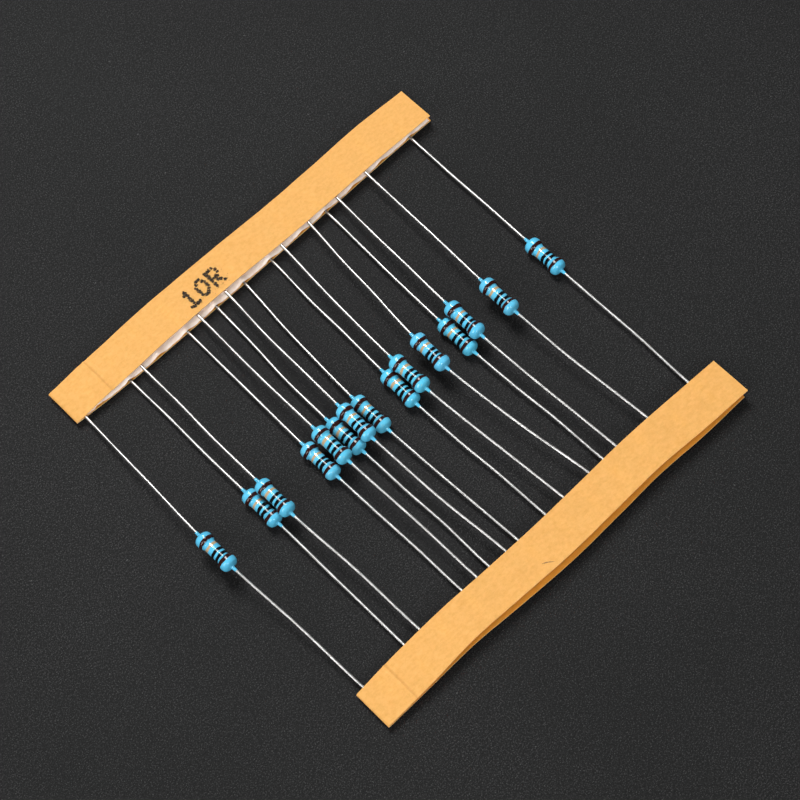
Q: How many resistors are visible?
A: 15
